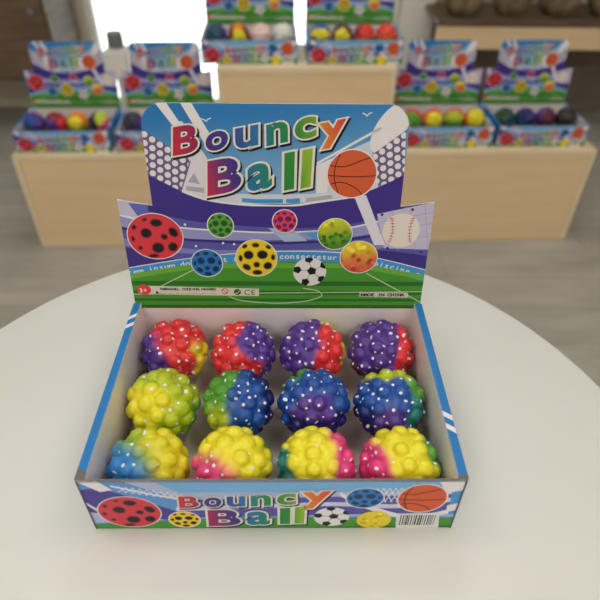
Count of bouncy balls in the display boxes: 33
